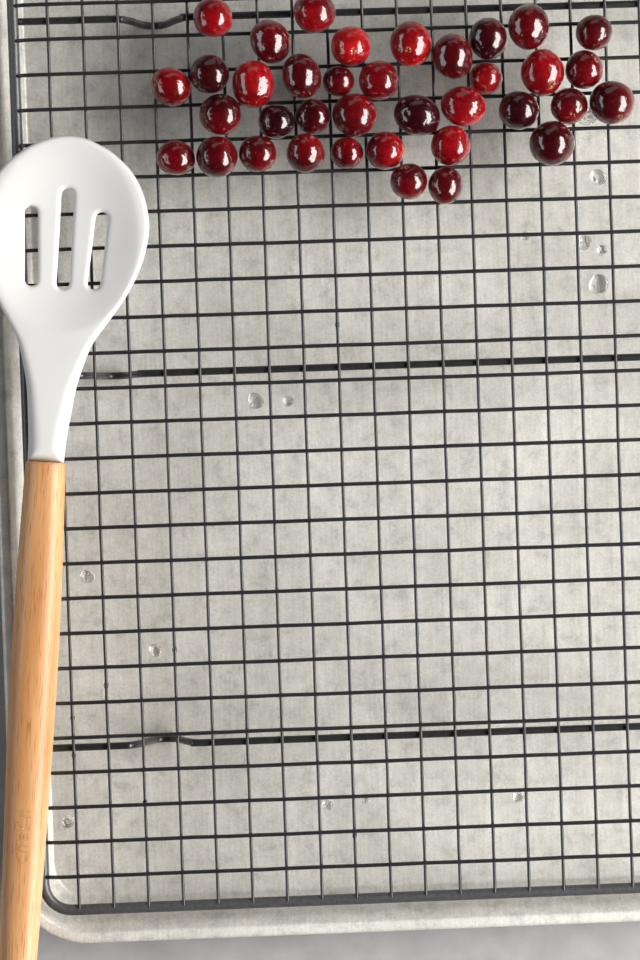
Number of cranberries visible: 37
